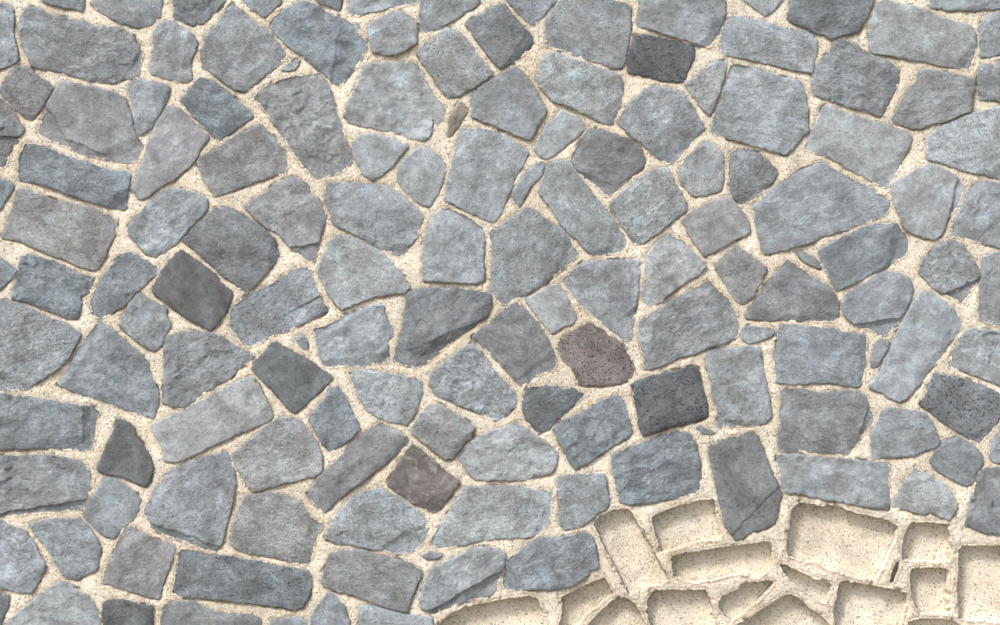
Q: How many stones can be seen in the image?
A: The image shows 149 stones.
